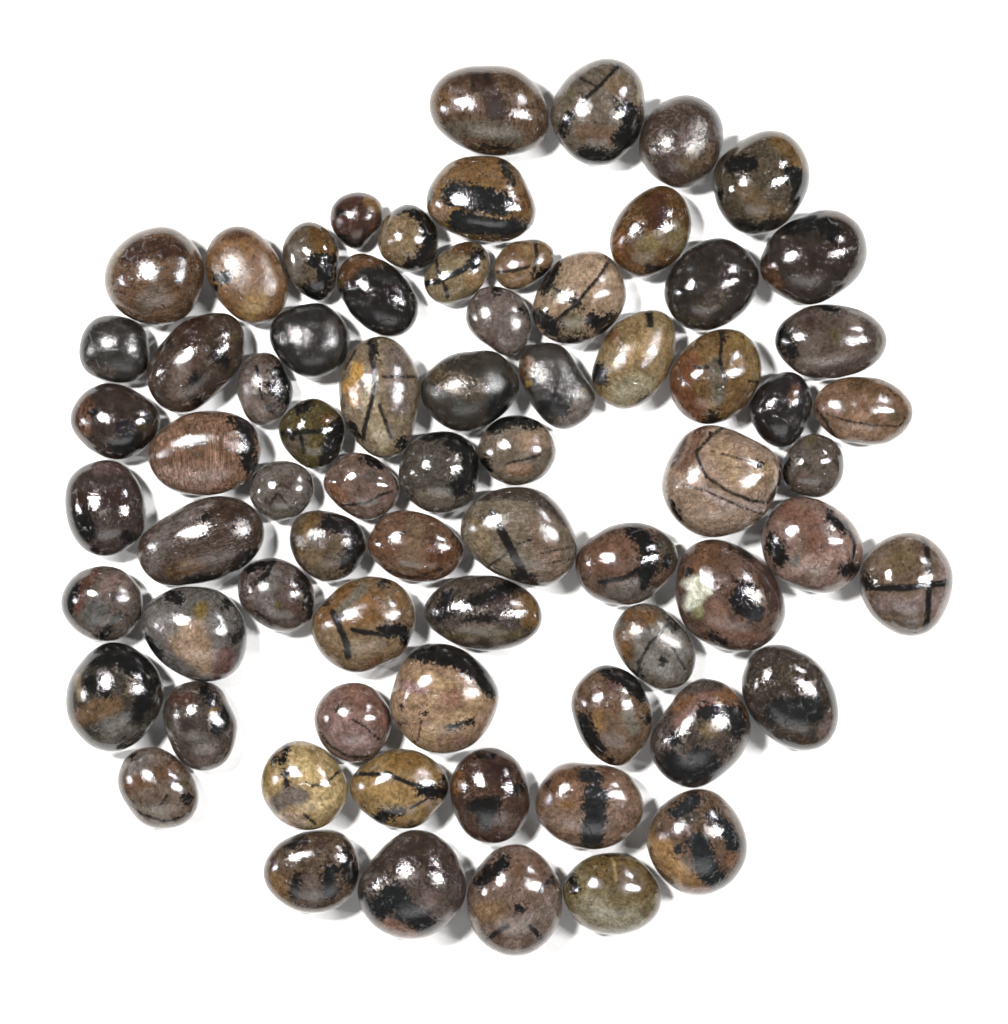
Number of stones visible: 71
